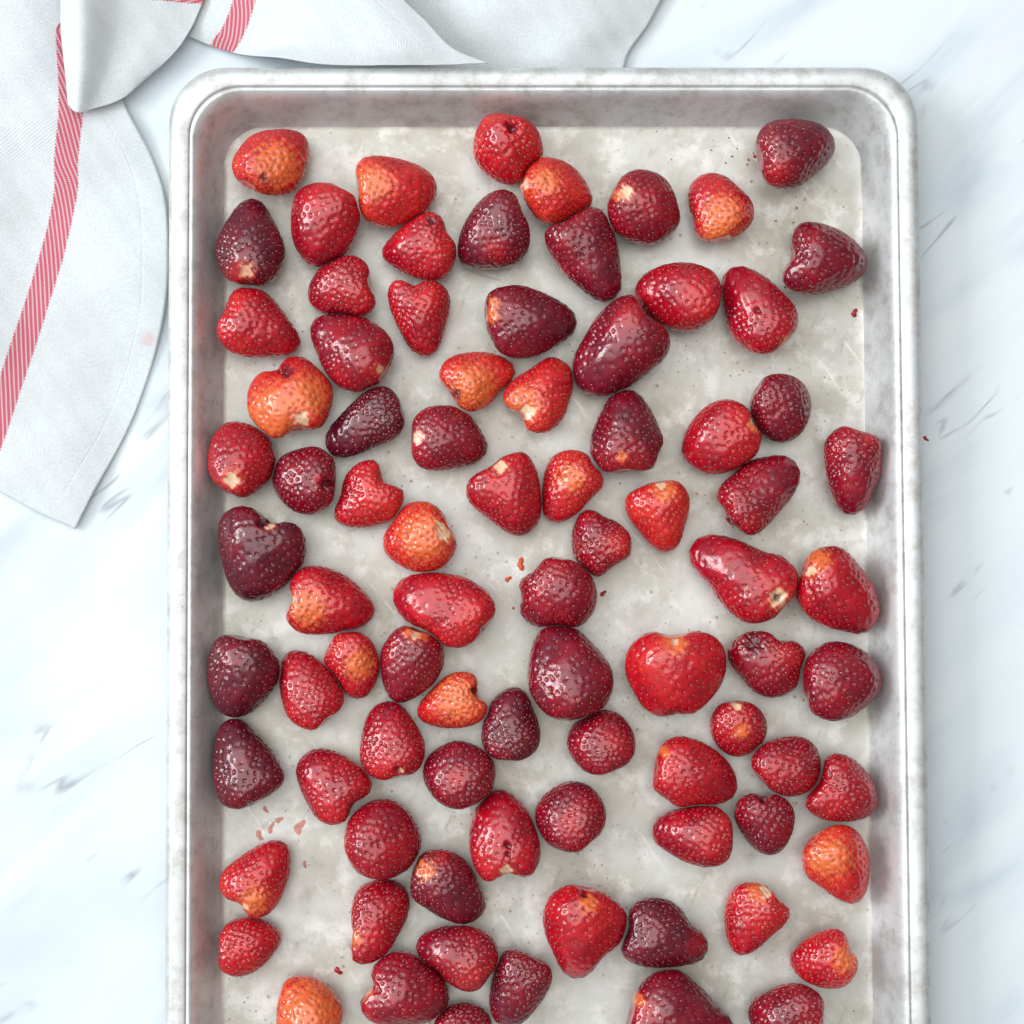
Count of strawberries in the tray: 85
